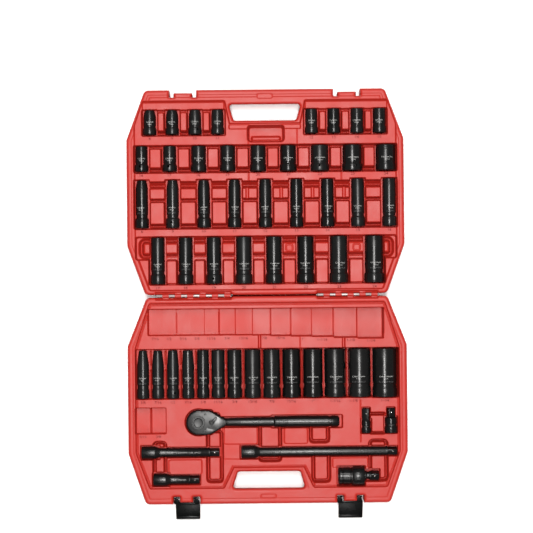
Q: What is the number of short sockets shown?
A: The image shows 17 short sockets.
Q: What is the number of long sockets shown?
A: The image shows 31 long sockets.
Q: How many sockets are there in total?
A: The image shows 48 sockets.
